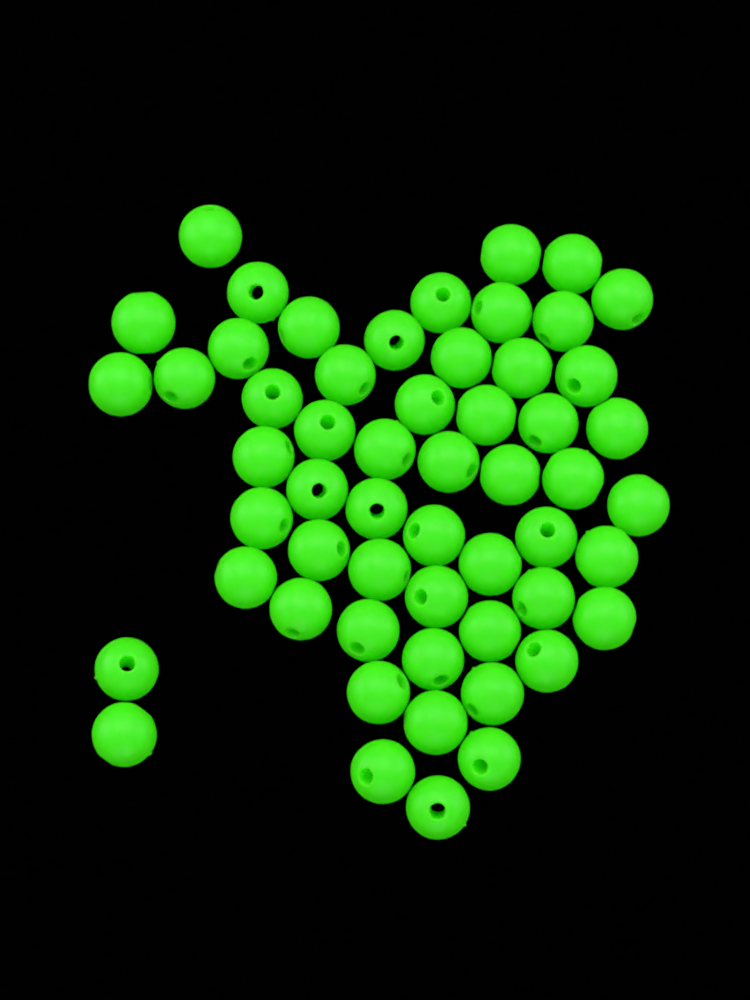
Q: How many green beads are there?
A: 56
